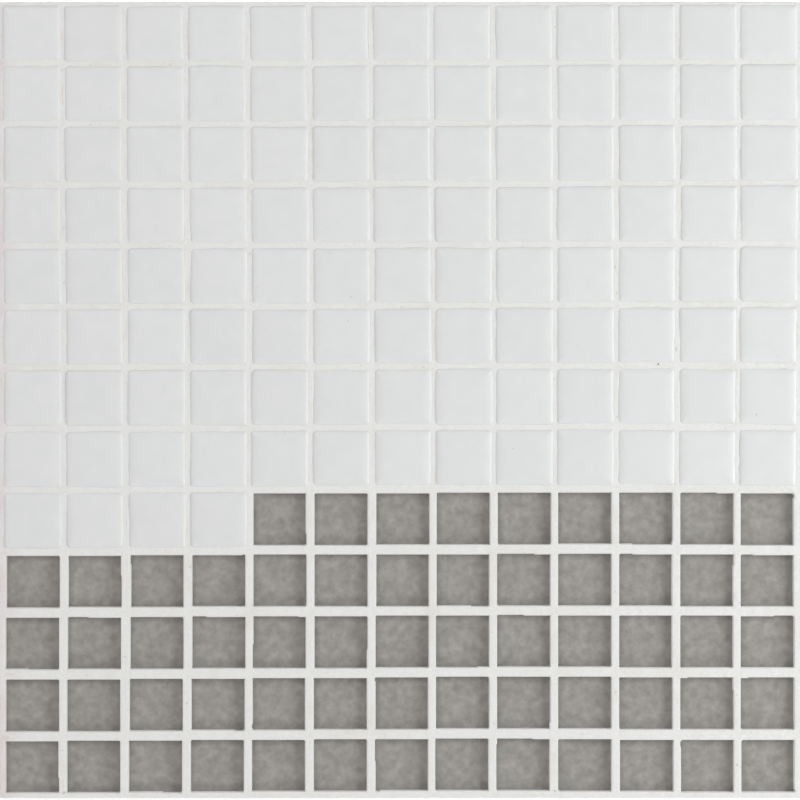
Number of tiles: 108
